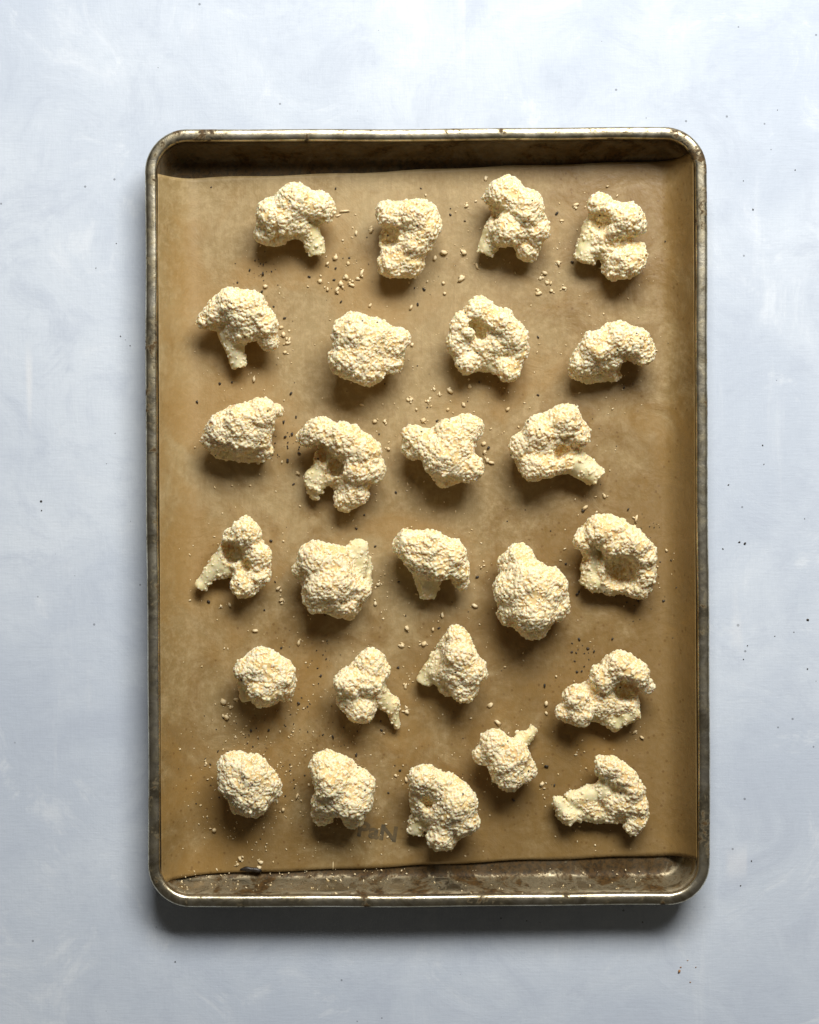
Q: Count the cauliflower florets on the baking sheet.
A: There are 26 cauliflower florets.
